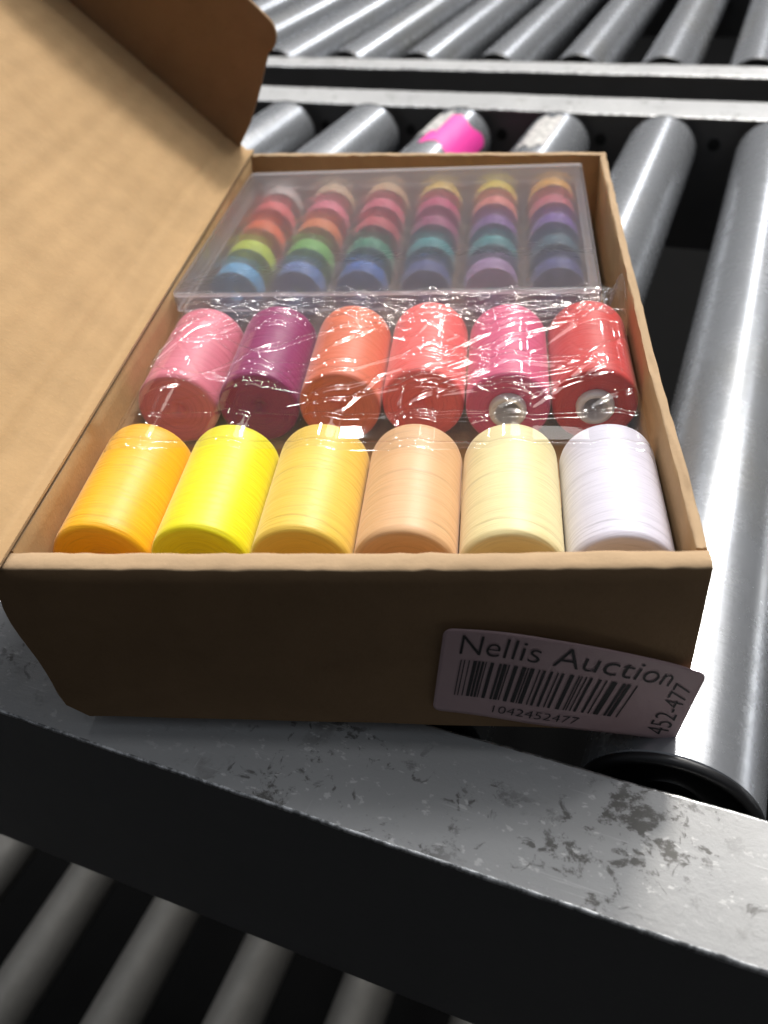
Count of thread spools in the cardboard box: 12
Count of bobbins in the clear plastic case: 30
